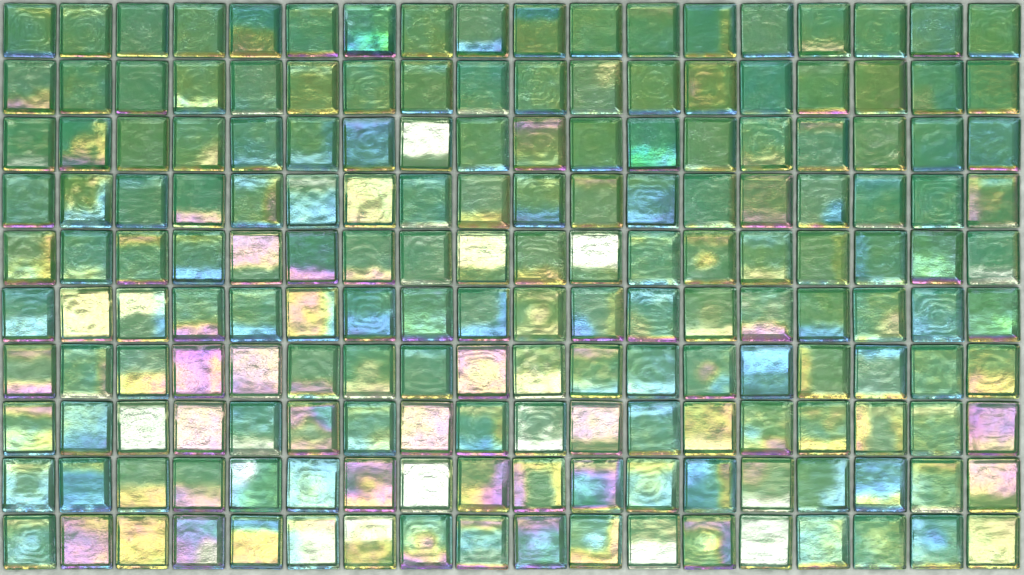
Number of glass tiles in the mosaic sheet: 180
